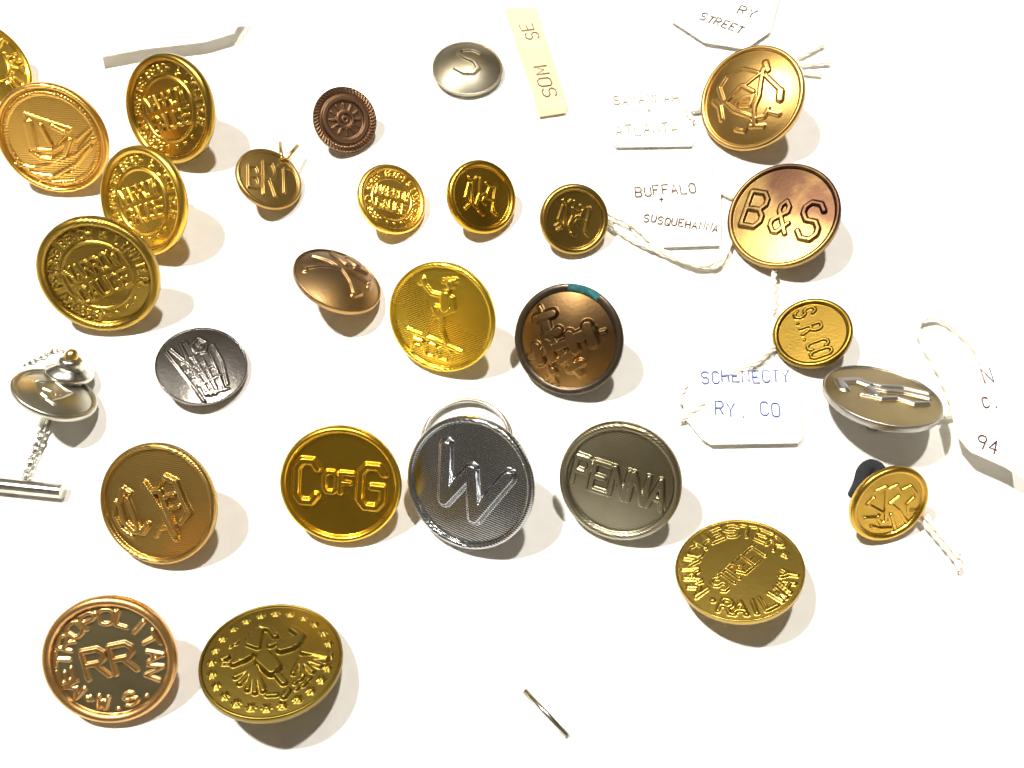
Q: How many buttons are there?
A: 28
